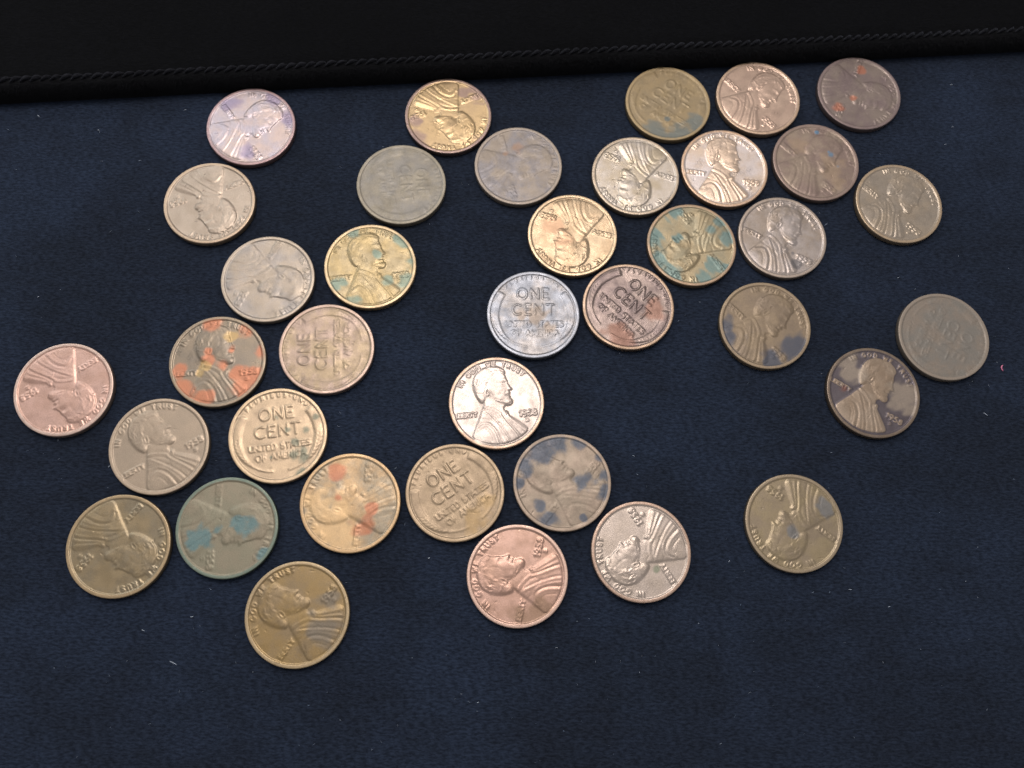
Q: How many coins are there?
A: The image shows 37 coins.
